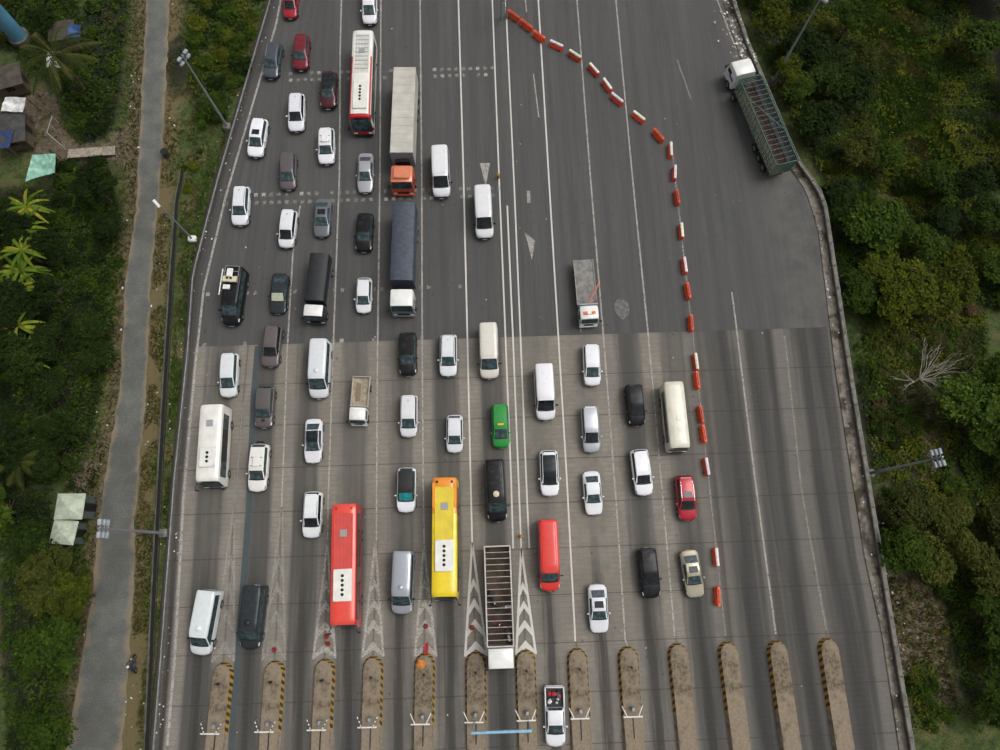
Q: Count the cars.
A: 38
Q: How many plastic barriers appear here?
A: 24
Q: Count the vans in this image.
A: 11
